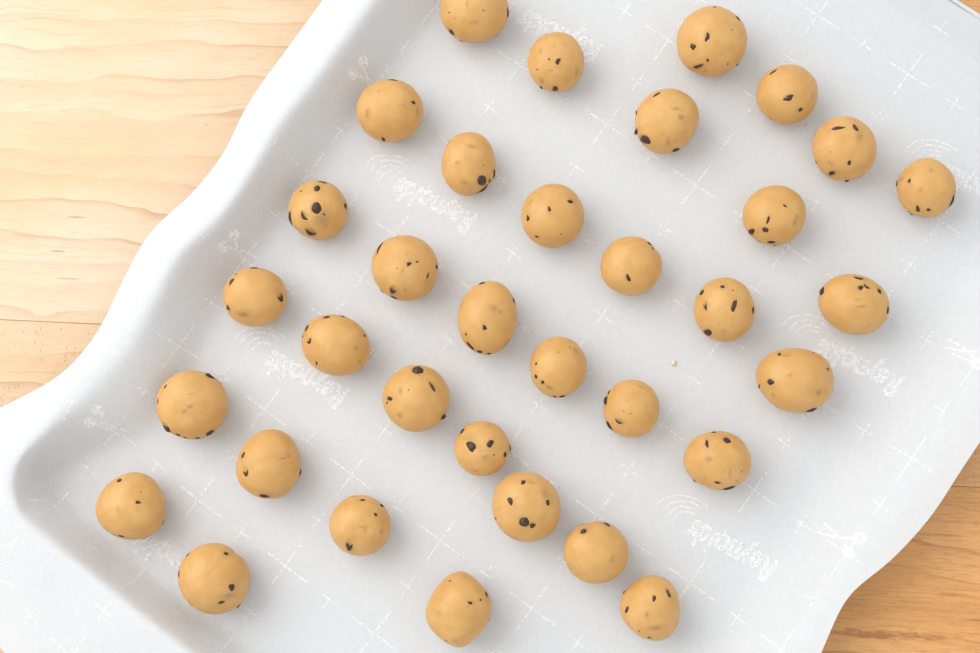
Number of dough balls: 34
